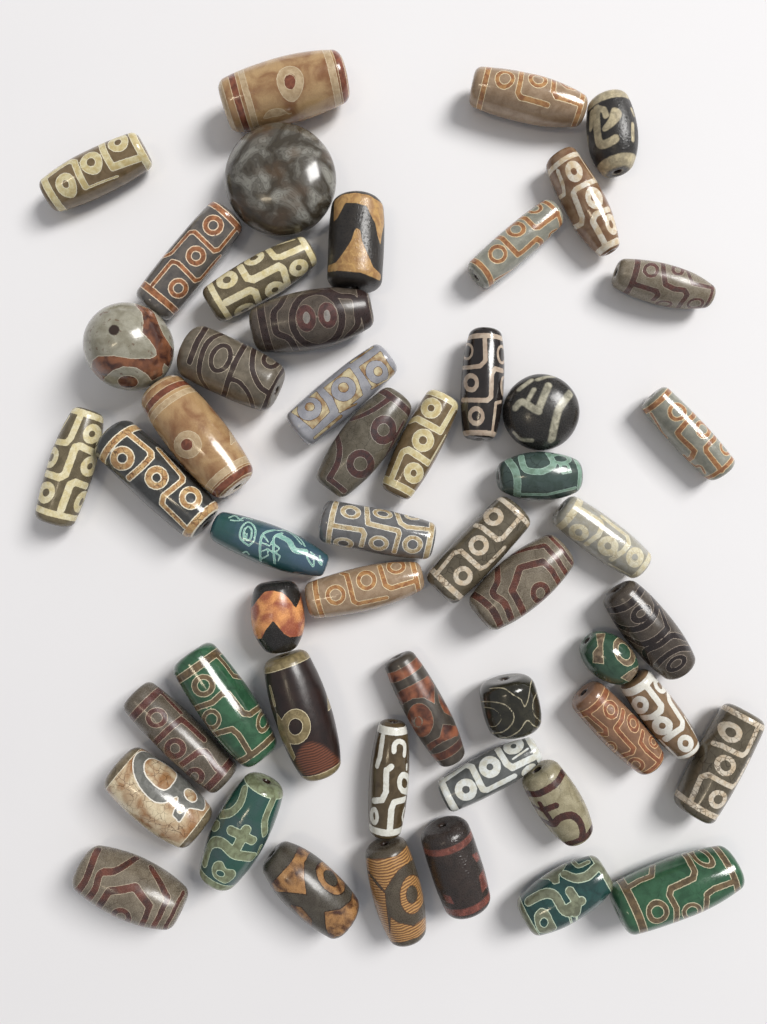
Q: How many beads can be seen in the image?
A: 52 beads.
